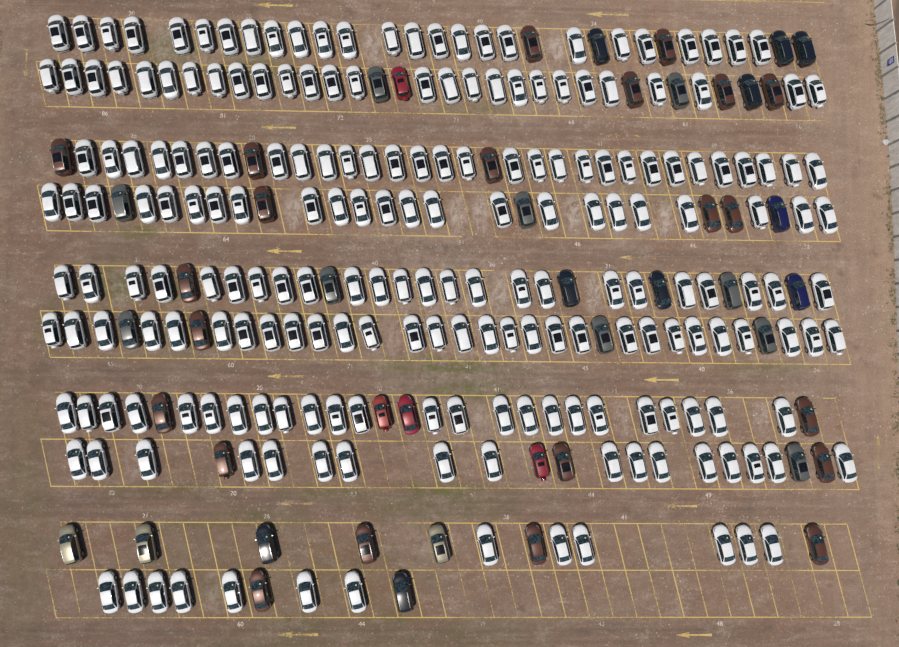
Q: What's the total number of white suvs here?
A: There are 117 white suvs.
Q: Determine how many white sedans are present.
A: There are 95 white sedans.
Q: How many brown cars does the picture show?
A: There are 22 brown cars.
